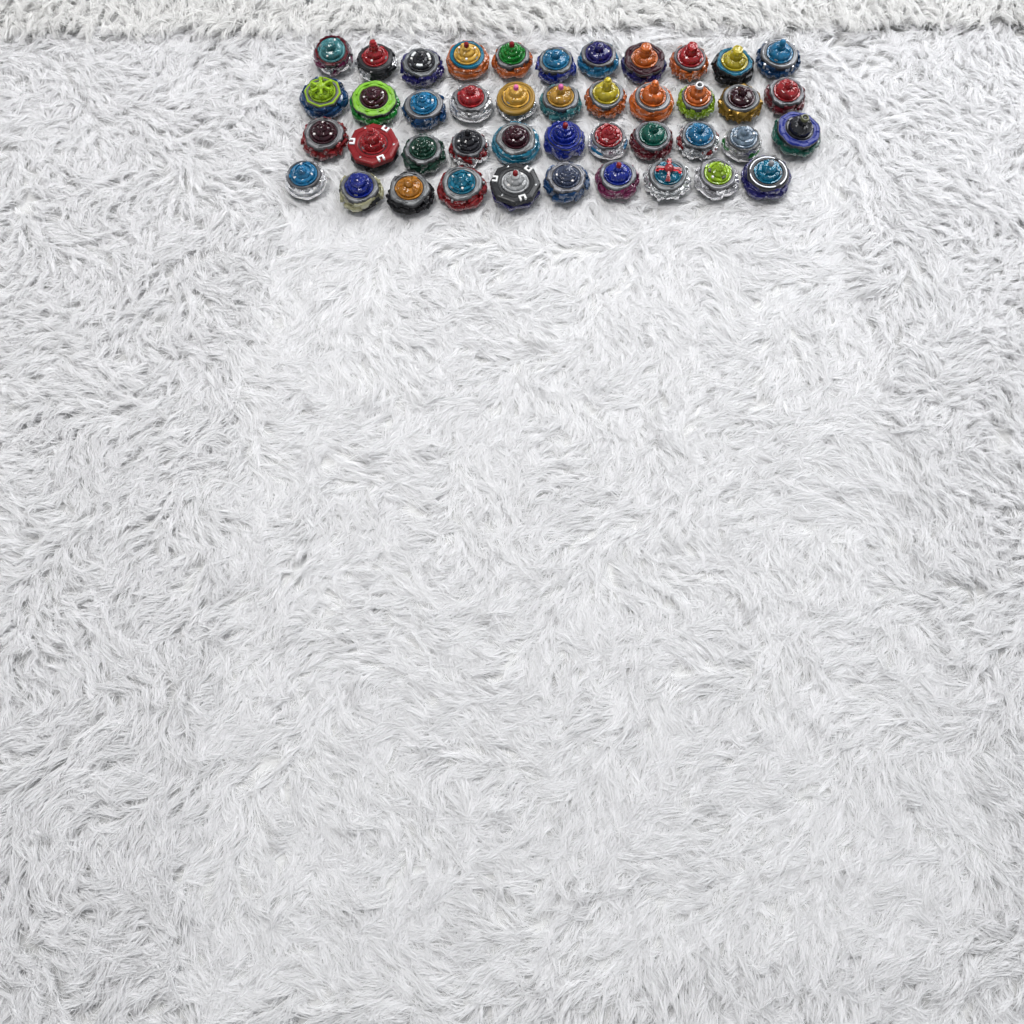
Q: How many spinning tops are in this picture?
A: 43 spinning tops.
